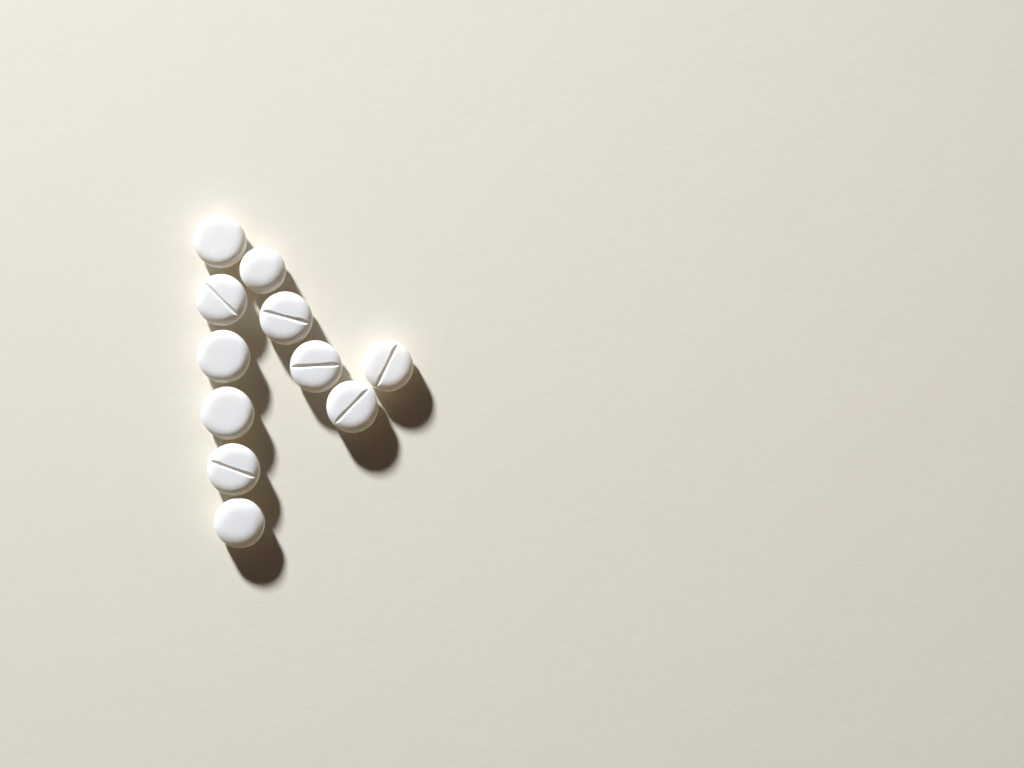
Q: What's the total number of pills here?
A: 11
